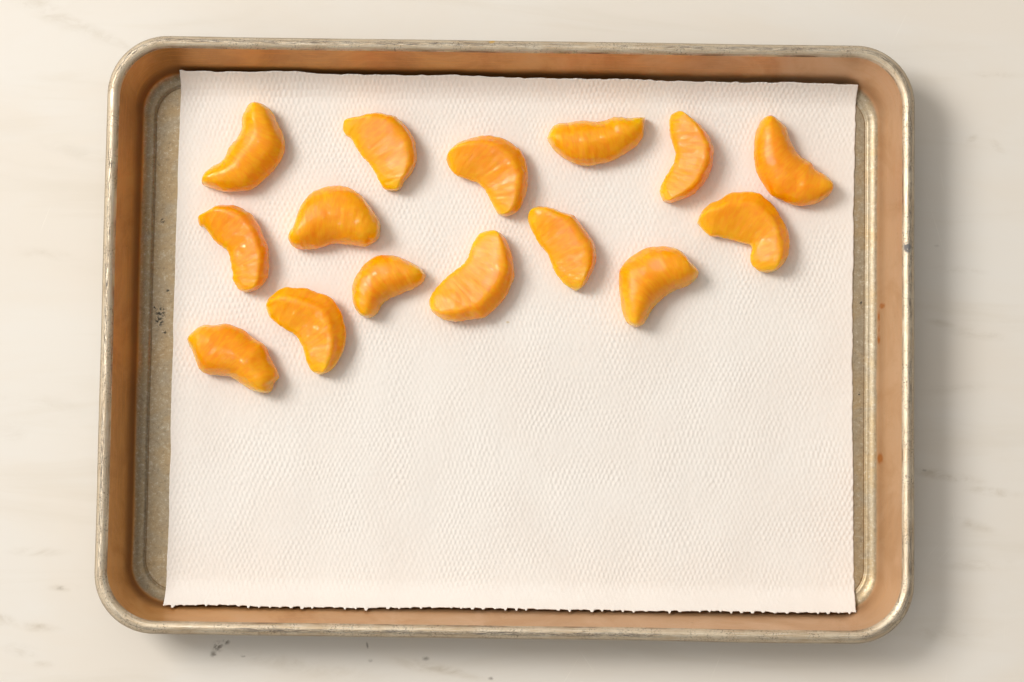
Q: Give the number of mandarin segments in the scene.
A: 15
